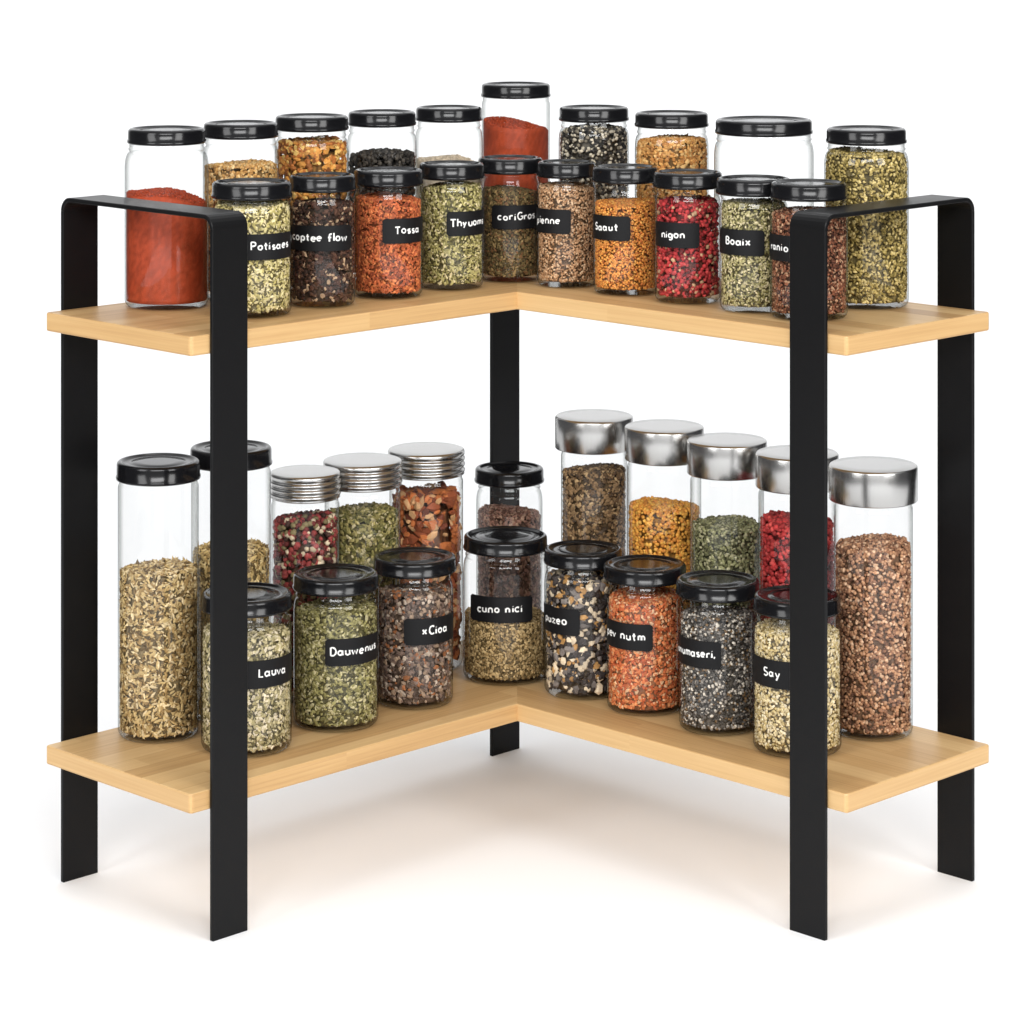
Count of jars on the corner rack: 39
